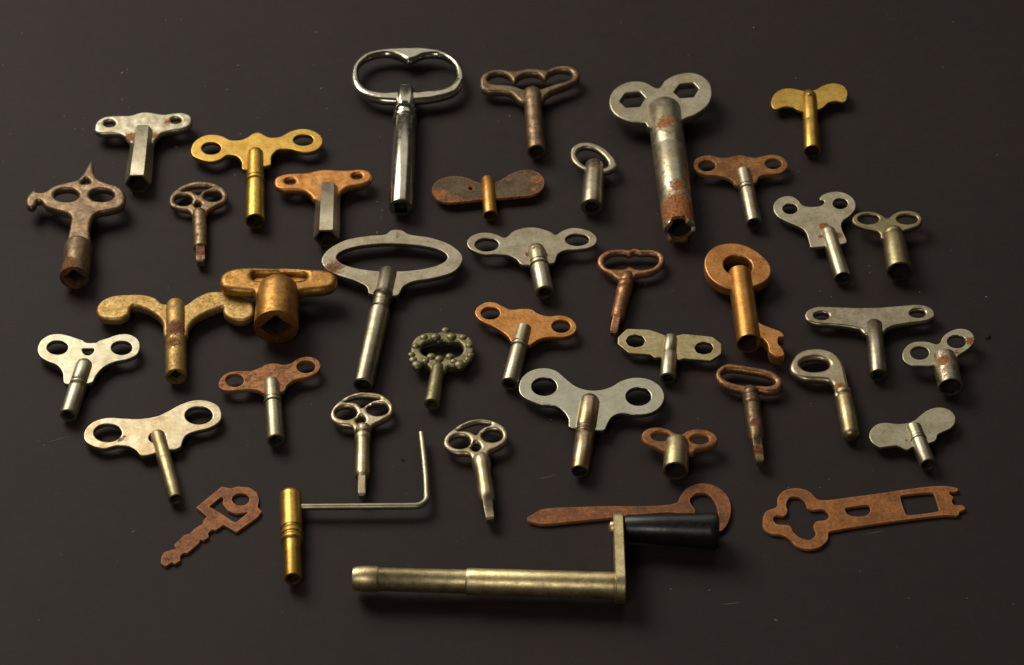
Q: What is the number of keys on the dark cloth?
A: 38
